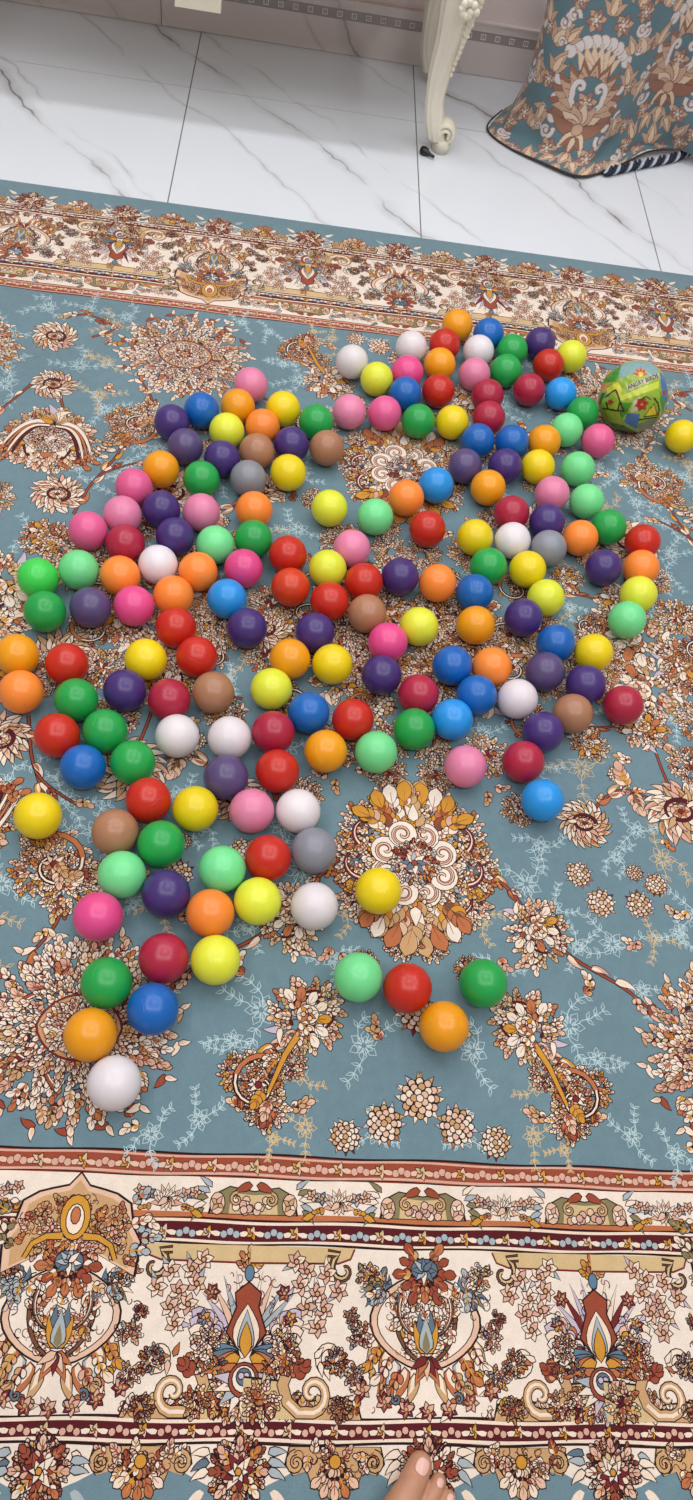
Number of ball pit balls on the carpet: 184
